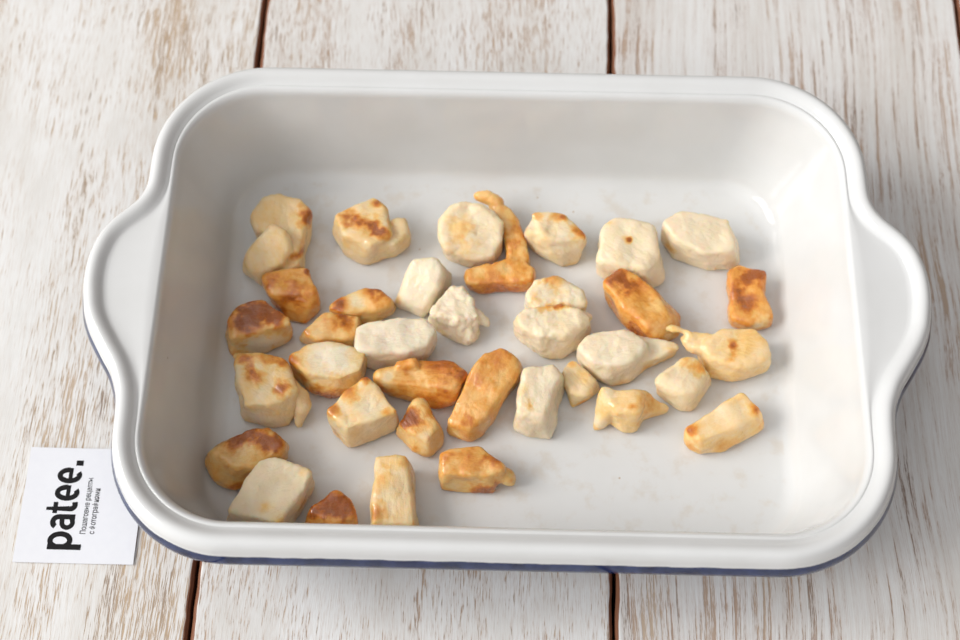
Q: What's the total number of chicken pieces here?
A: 35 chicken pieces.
